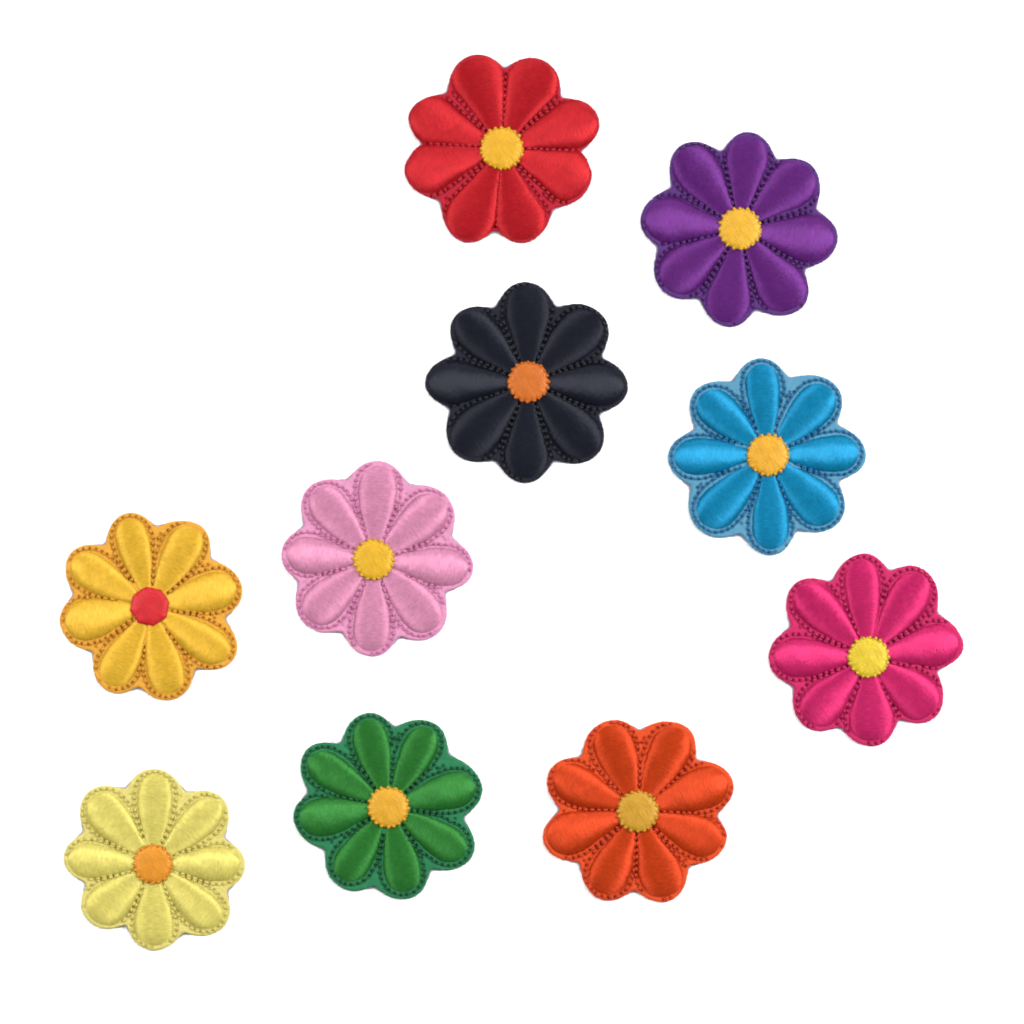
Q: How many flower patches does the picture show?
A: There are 10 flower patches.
